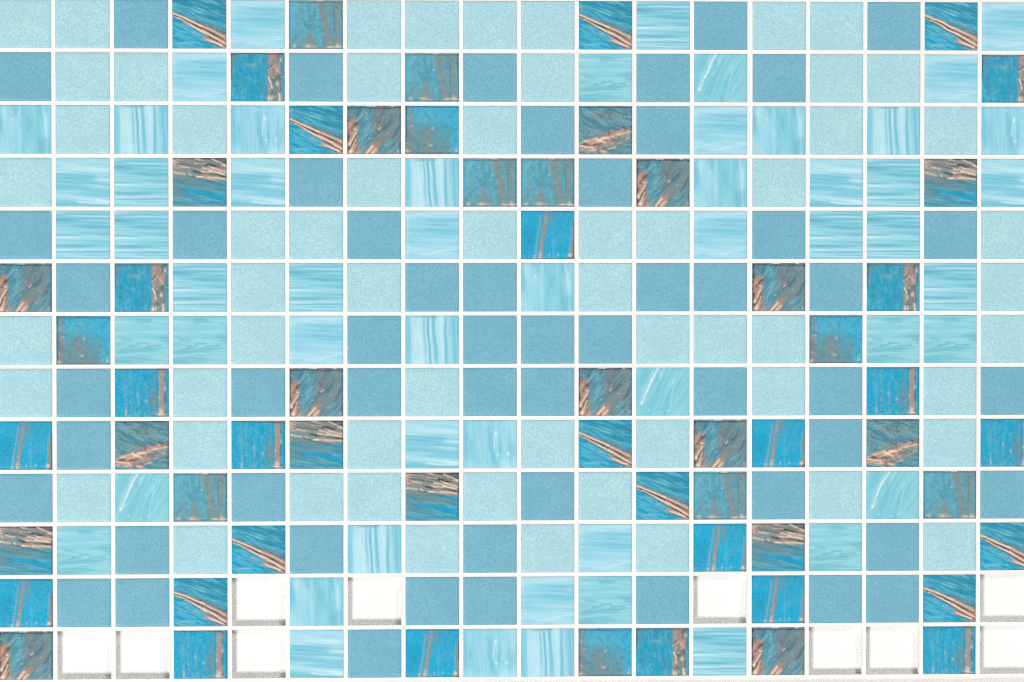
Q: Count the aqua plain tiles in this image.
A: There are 59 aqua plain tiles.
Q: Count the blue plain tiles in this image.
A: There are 54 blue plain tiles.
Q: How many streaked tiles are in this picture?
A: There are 54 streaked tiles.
